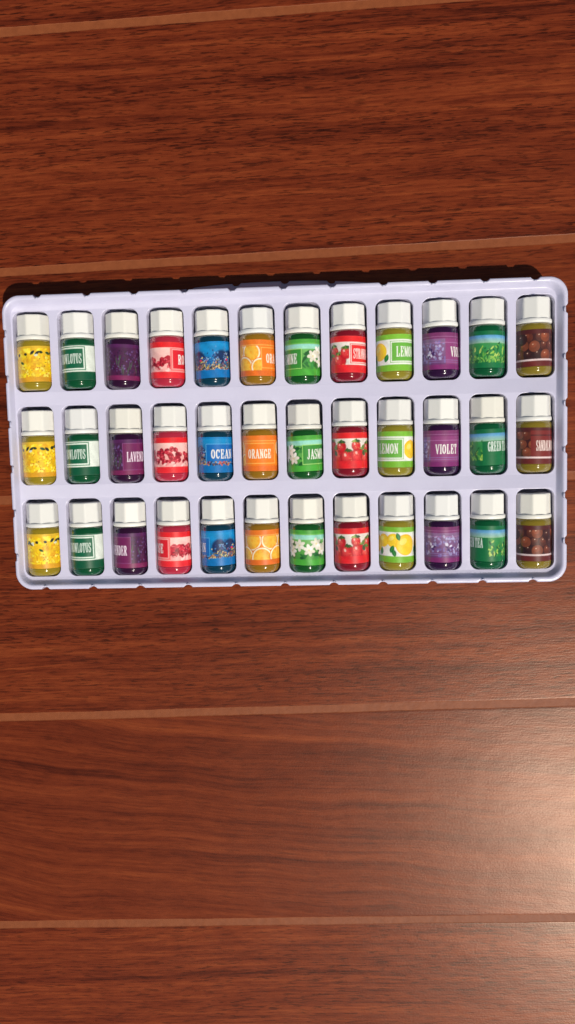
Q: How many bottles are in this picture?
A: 36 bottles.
